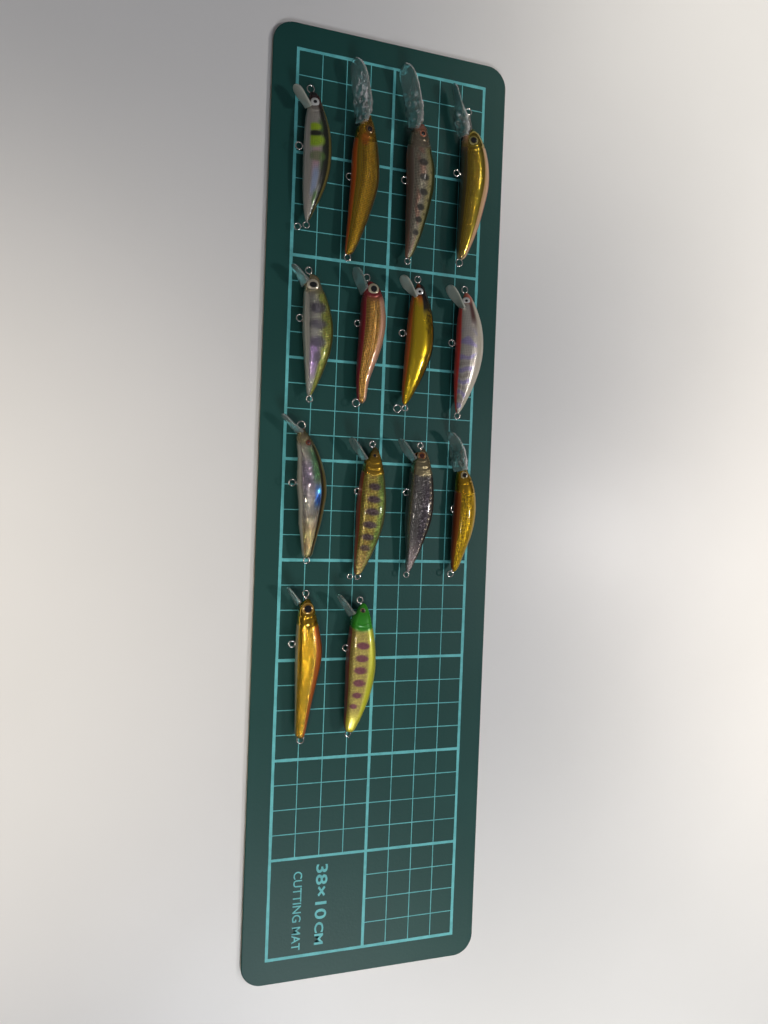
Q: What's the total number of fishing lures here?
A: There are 14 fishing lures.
